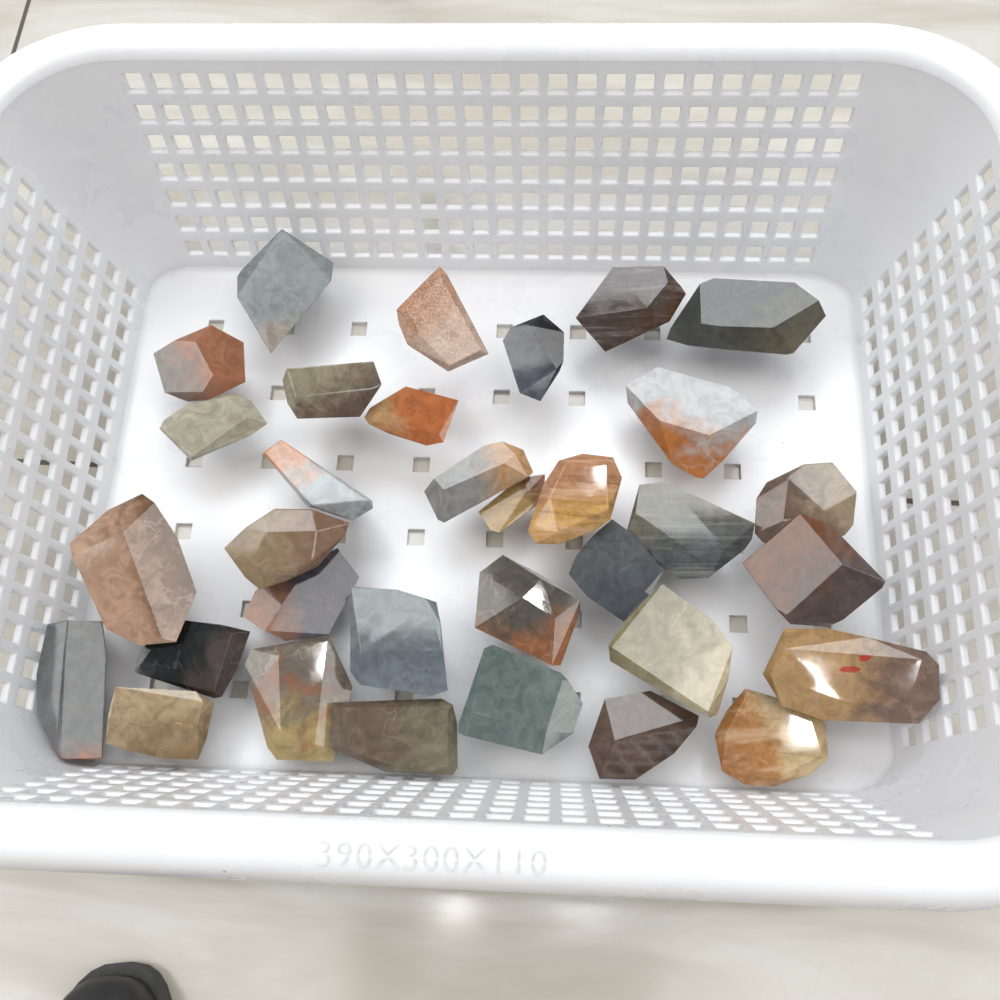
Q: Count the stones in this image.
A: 33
